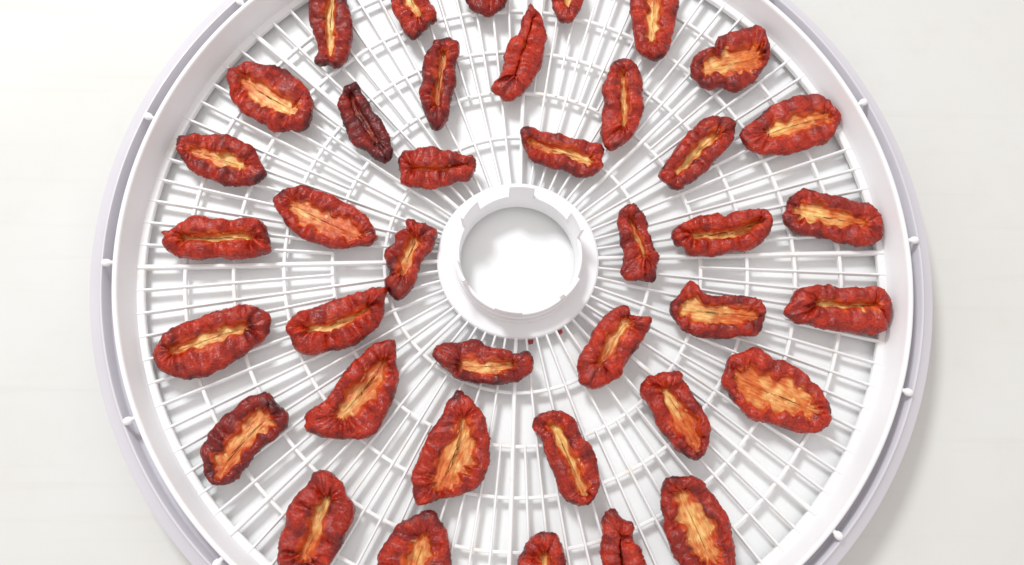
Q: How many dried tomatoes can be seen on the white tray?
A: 39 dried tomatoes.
